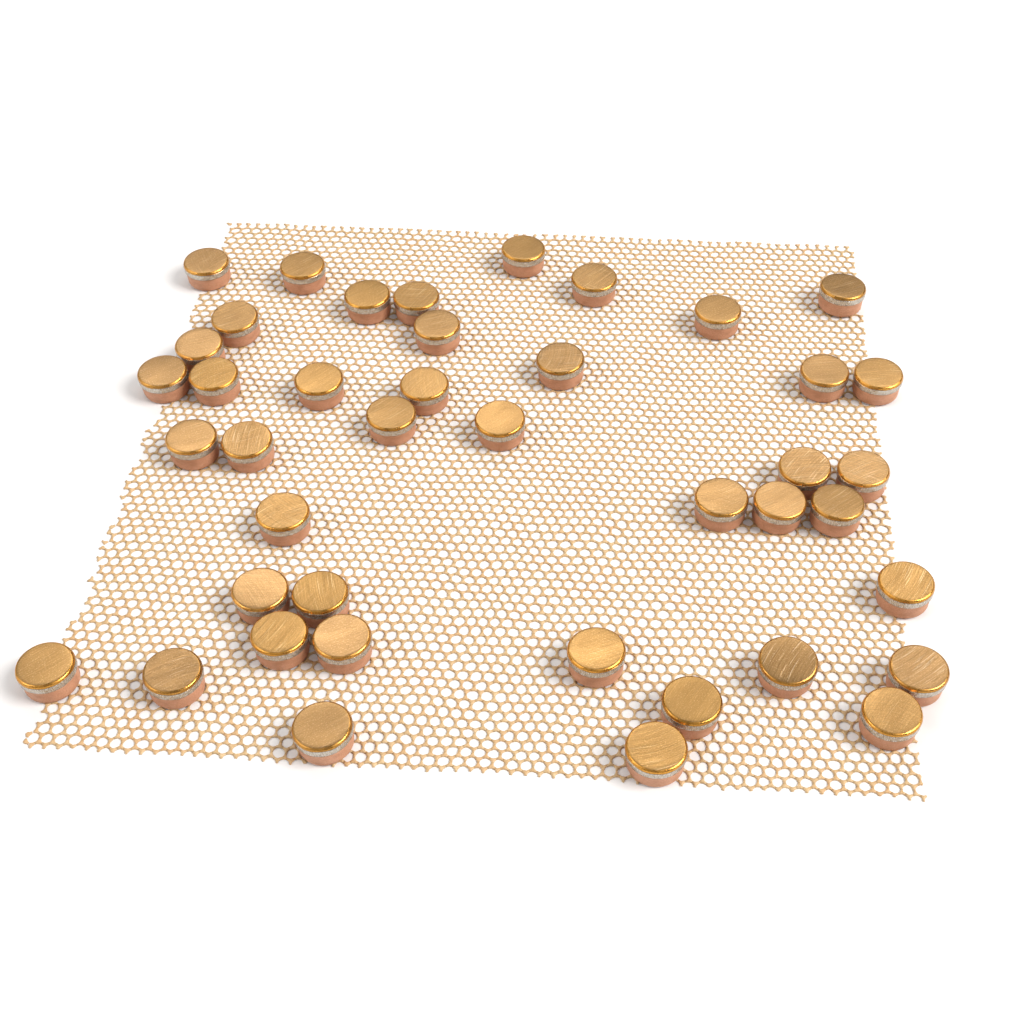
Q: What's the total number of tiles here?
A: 42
